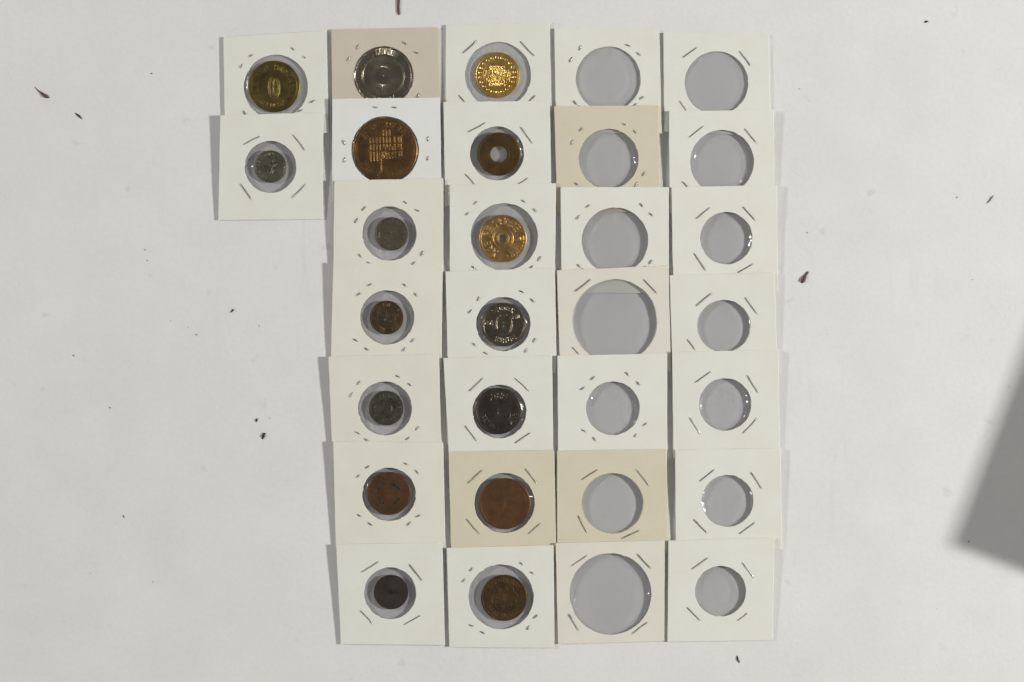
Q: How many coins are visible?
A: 16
